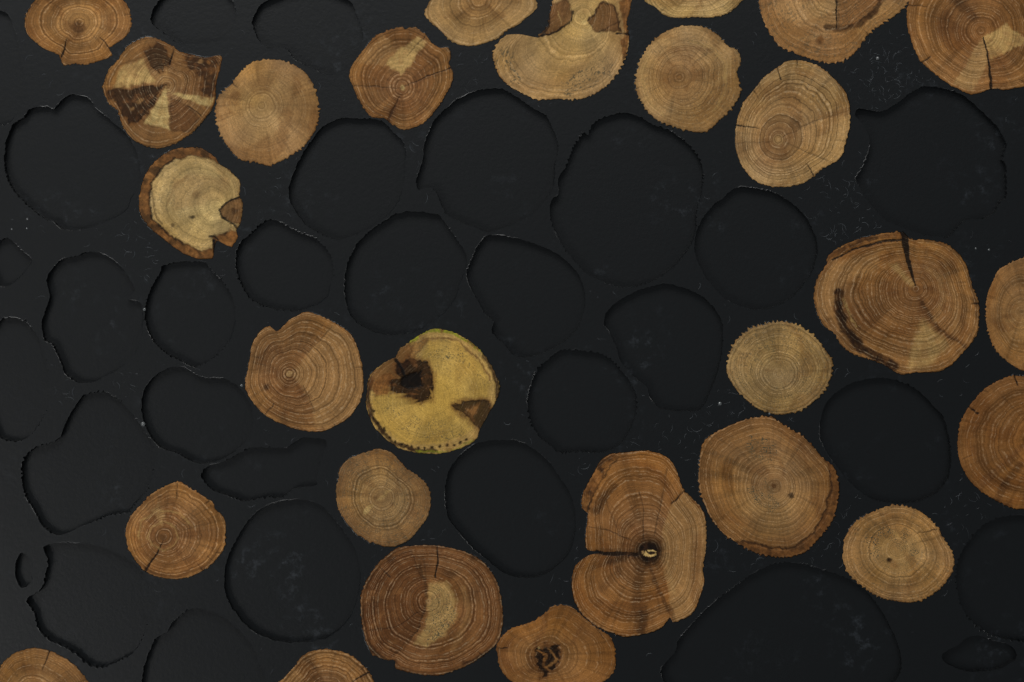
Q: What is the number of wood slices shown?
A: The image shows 27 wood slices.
